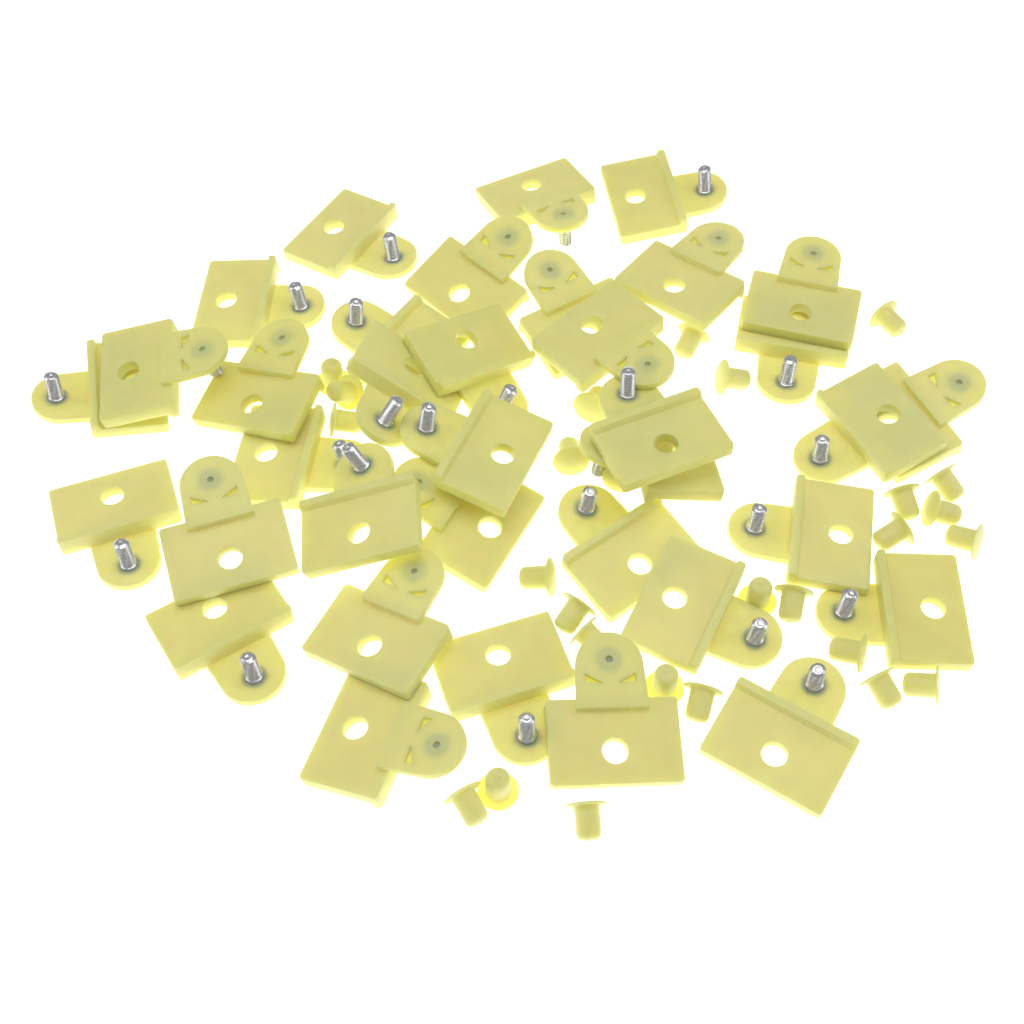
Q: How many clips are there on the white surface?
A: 36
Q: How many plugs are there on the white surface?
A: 27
